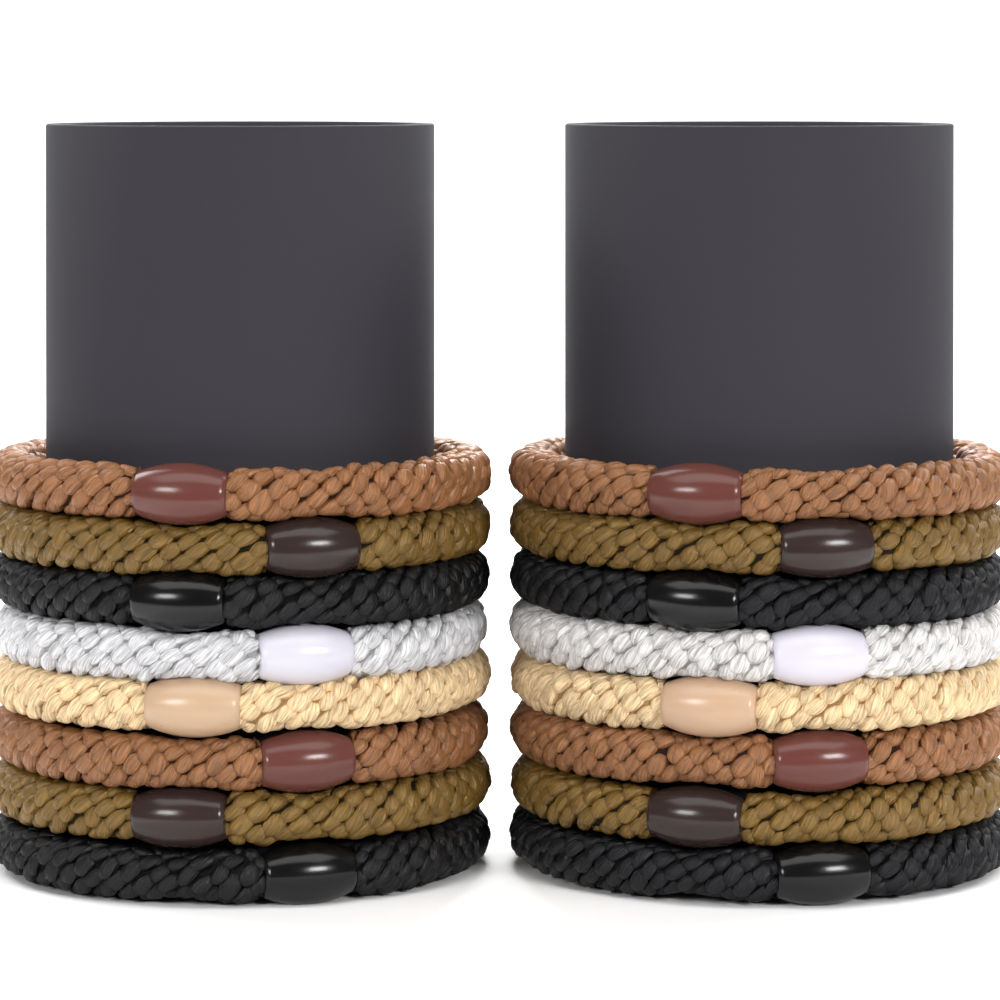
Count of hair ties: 16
